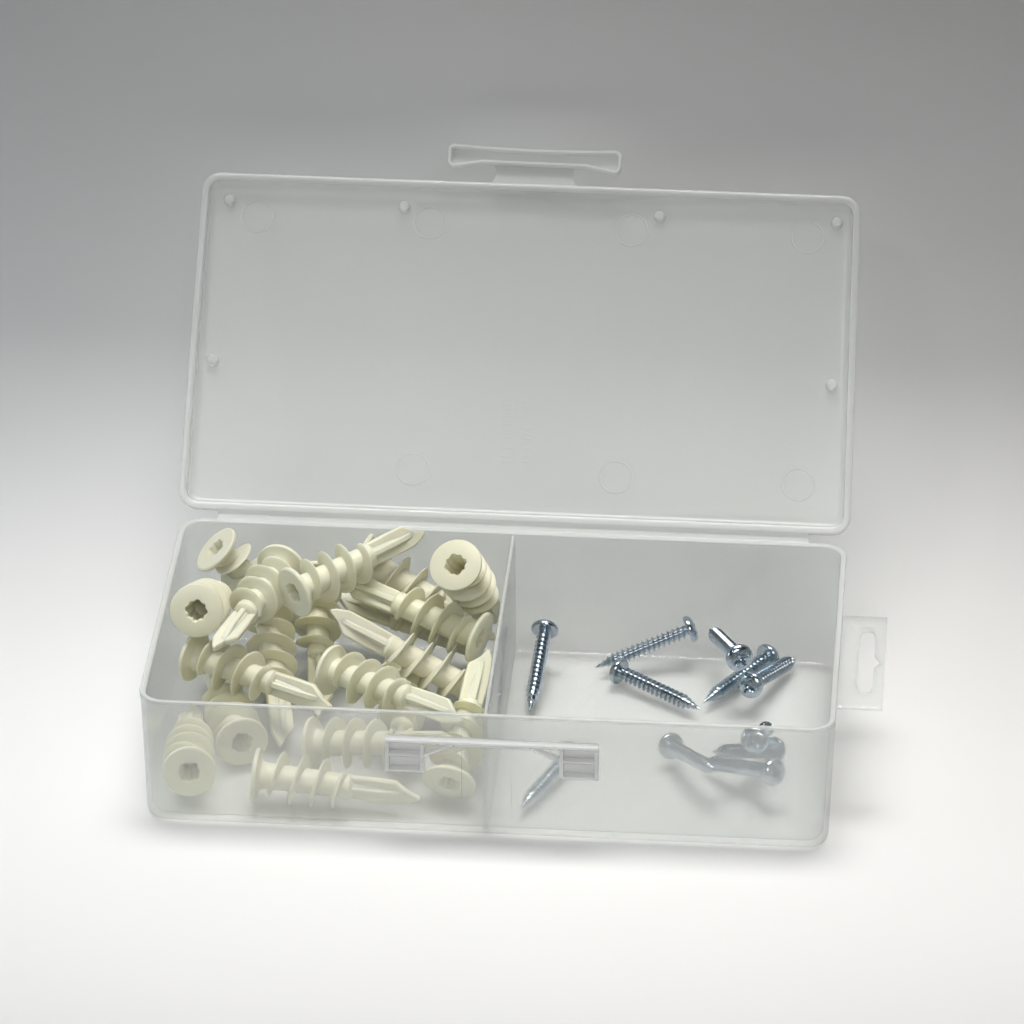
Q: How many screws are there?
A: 11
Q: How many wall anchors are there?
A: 19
